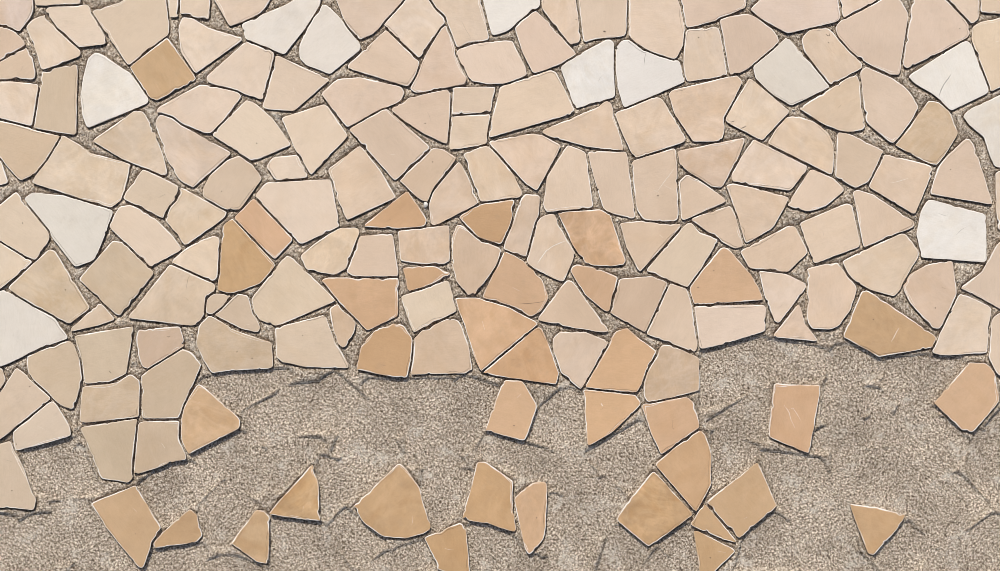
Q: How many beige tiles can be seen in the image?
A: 133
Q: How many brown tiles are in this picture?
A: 36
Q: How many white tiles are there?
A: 12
